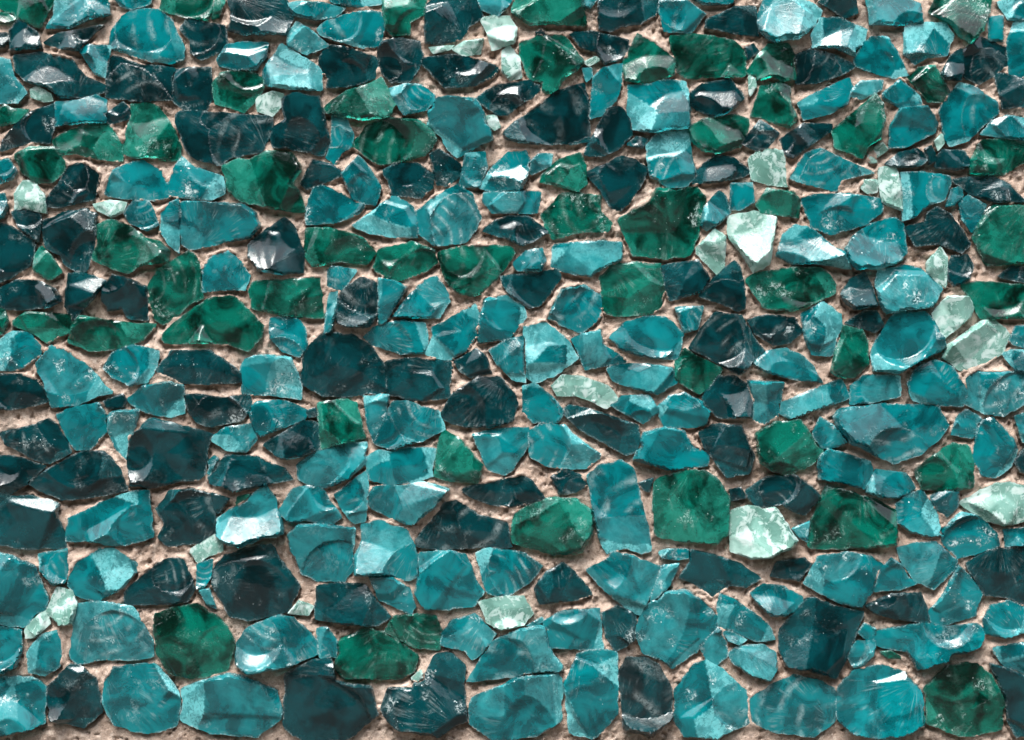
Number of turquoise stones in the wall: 173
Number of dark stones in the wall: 105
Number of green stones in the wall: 58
